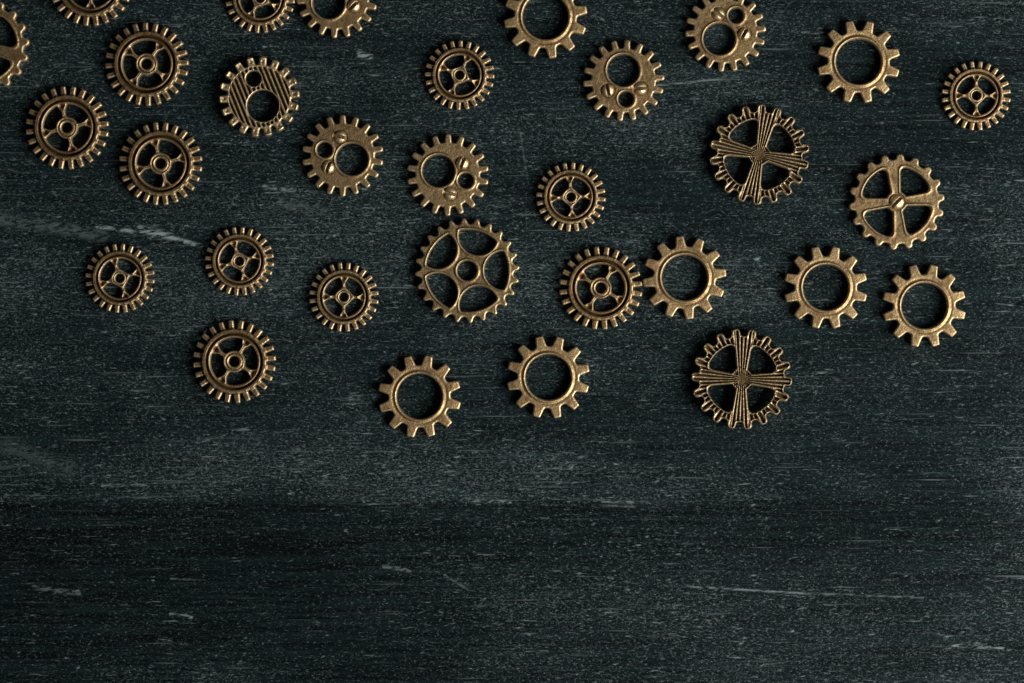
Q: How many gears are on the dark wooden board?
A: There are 31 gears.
